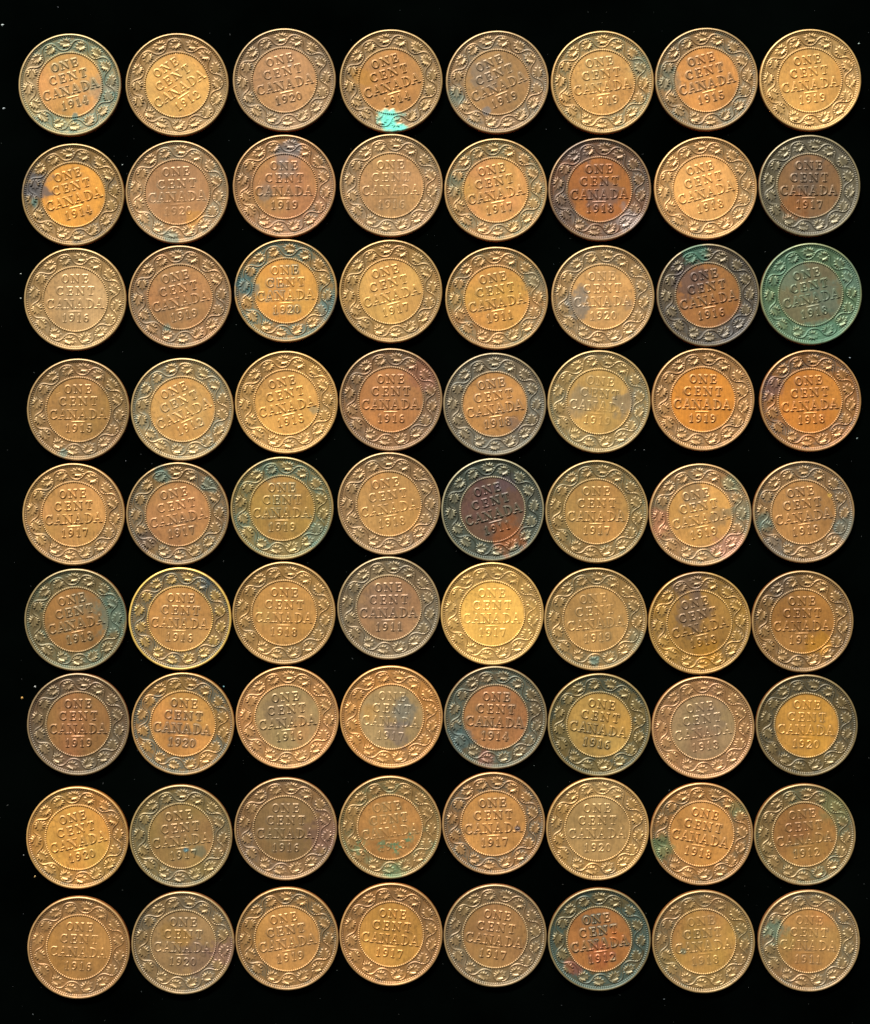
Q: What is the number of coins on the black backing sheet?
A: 72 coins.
